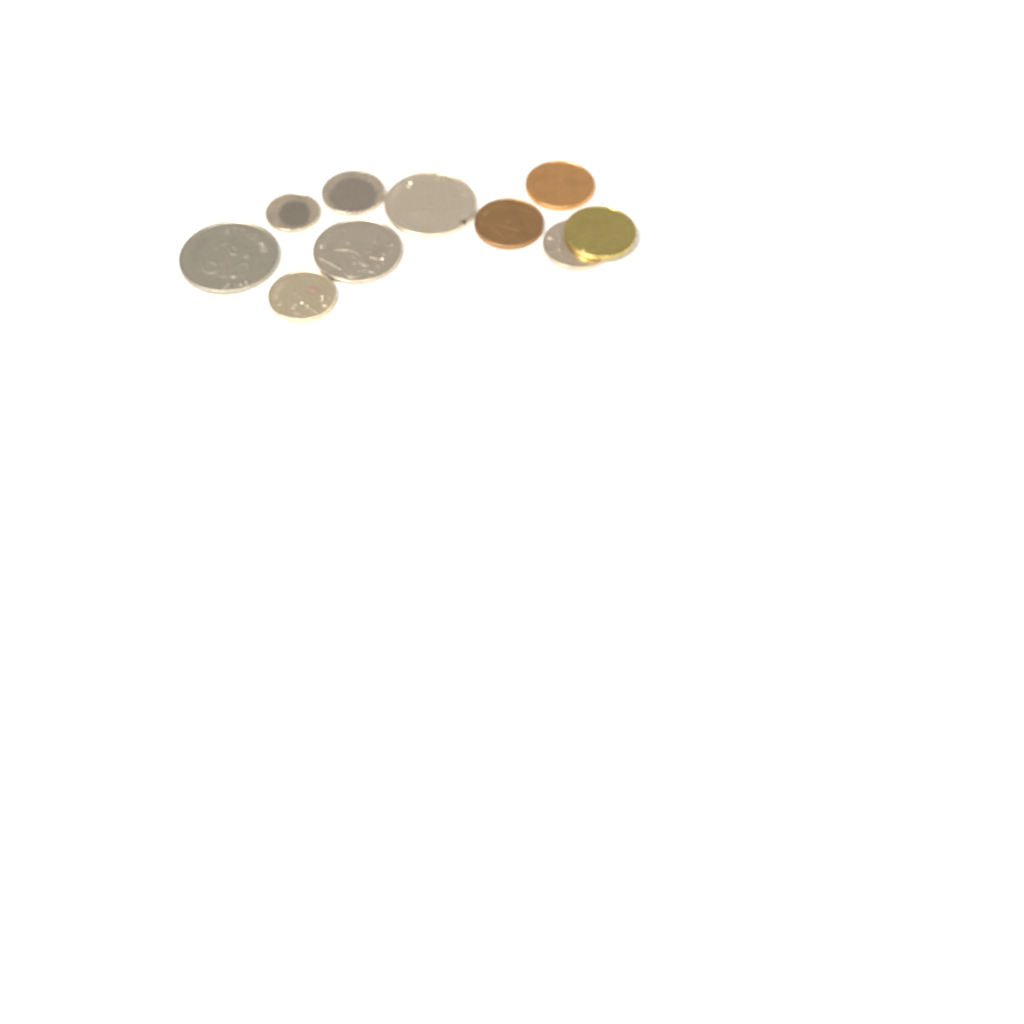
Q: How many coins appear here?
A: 10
